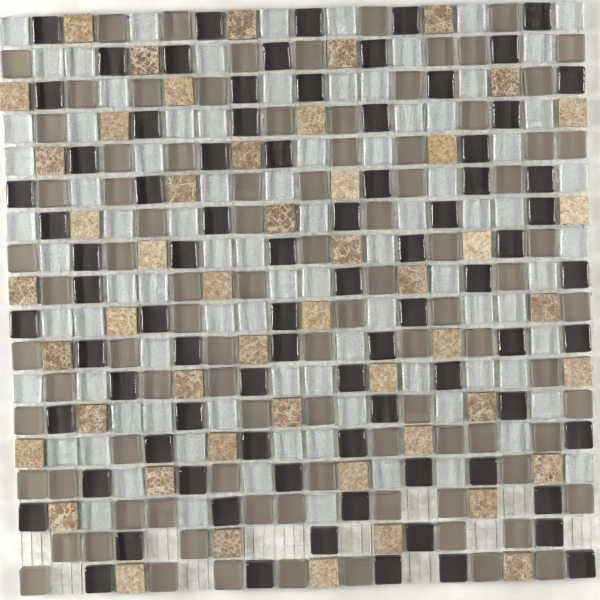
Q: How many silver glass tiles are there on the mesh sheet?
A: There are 88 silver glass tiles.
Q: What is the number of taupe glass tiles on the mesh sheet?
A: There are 92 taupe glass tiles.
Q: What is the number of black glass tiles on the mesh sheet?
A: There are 82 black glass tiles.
